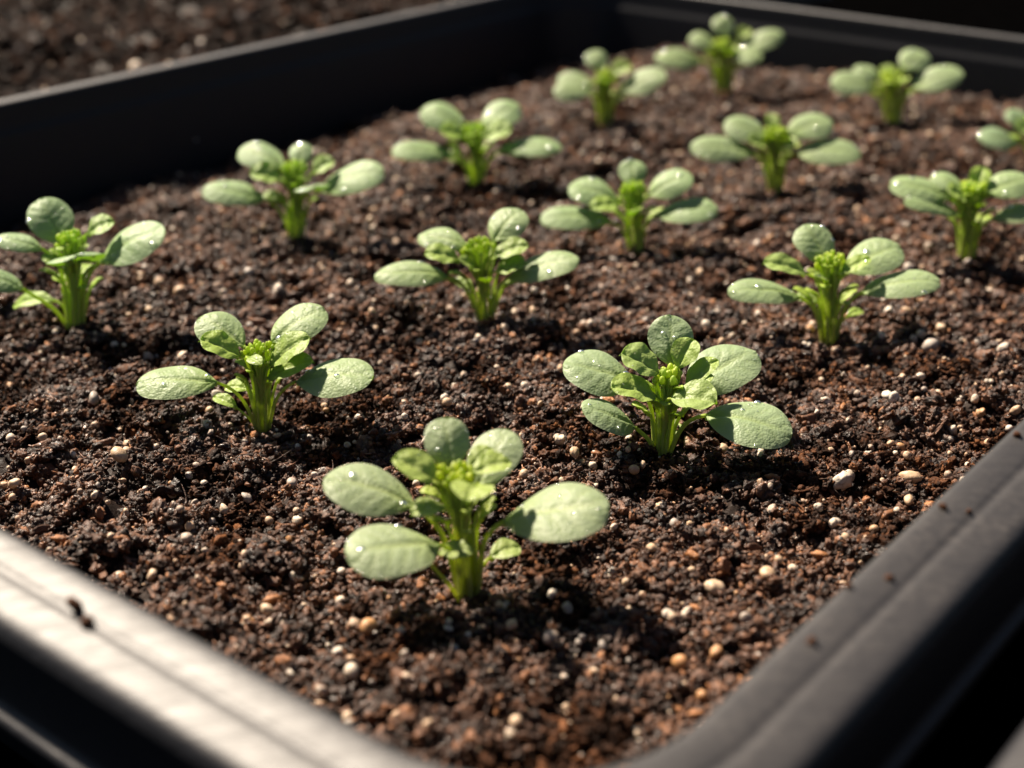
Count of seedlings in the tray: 15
